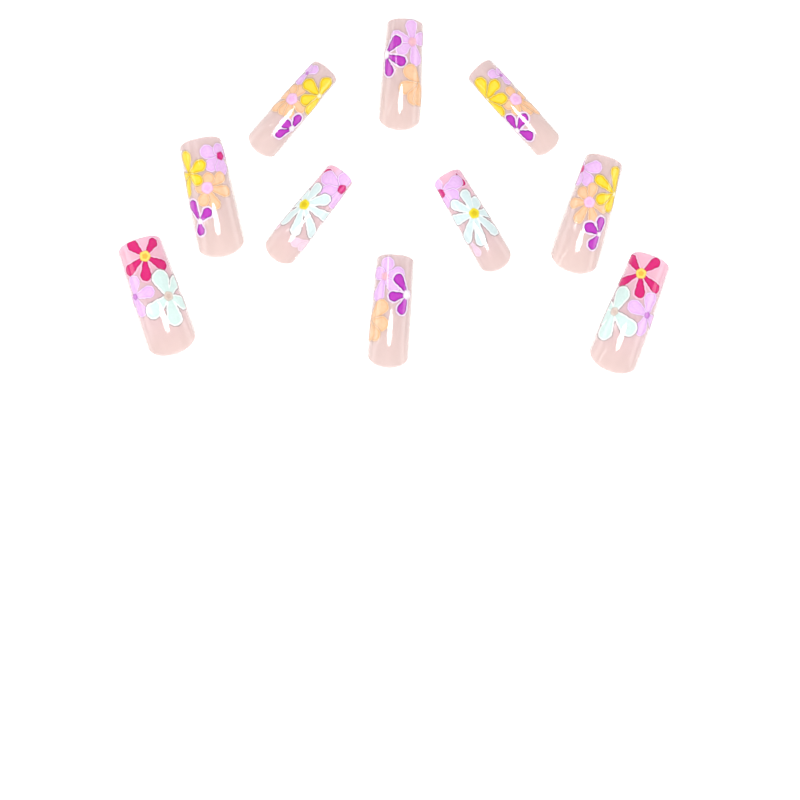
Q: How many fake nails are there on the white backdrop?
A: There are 10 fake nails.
